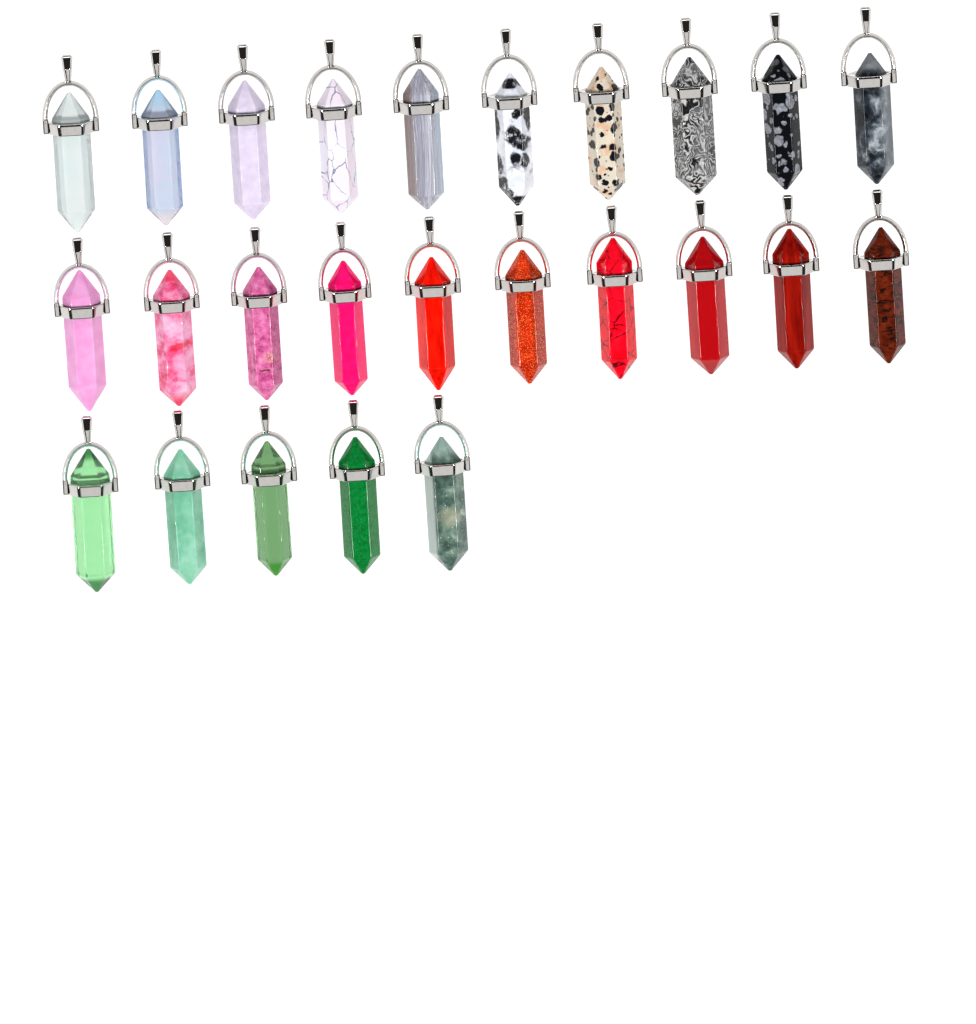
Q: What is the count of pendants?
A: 25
